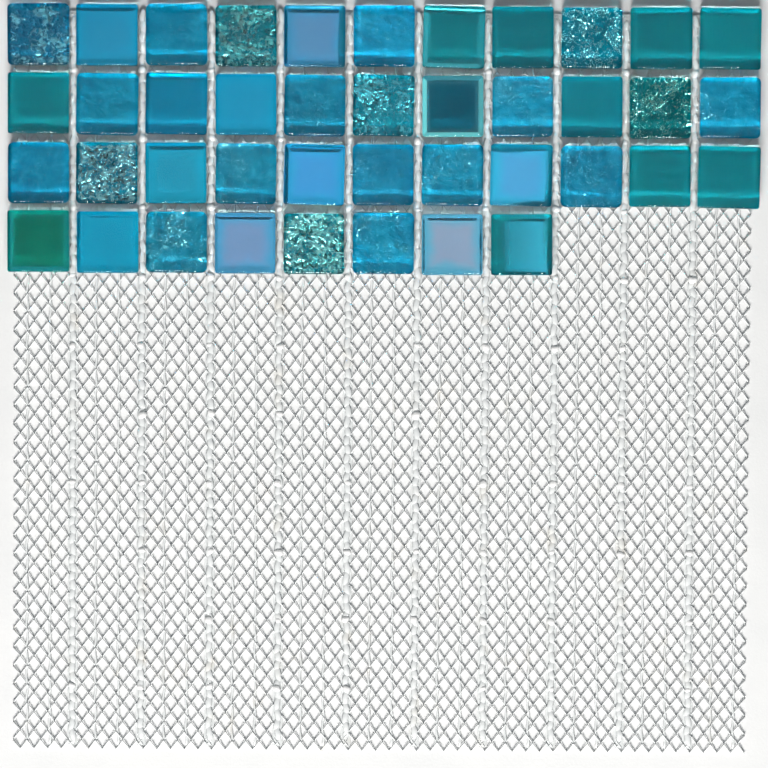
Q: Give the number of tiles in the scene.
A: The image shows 41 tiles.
